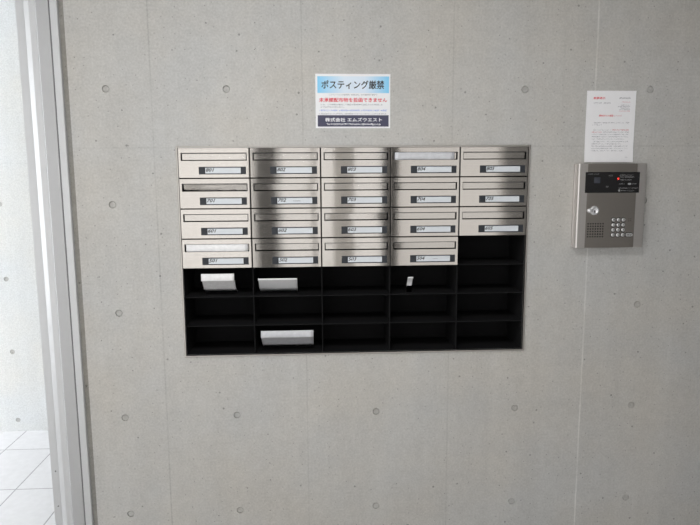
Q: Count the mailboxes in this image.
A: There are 19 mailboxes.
